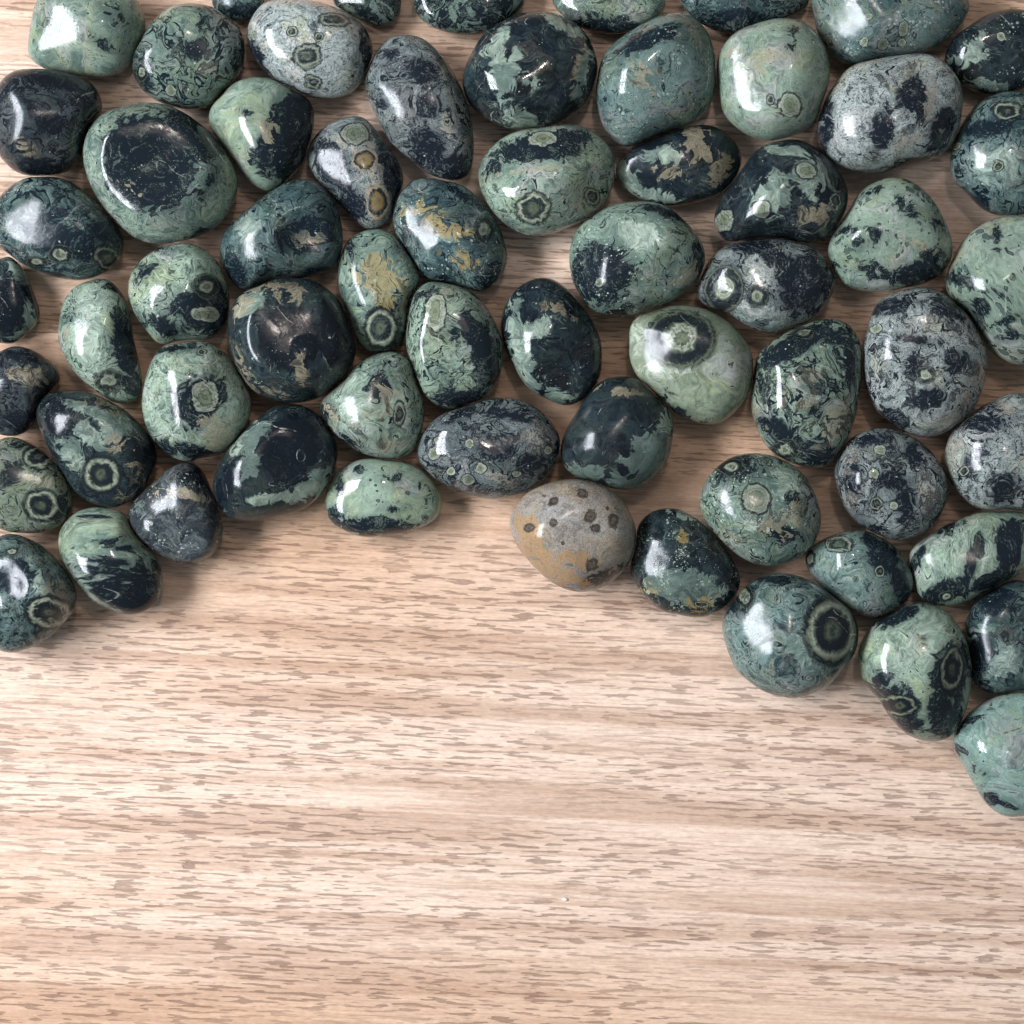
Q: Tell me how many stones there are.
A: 63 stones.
